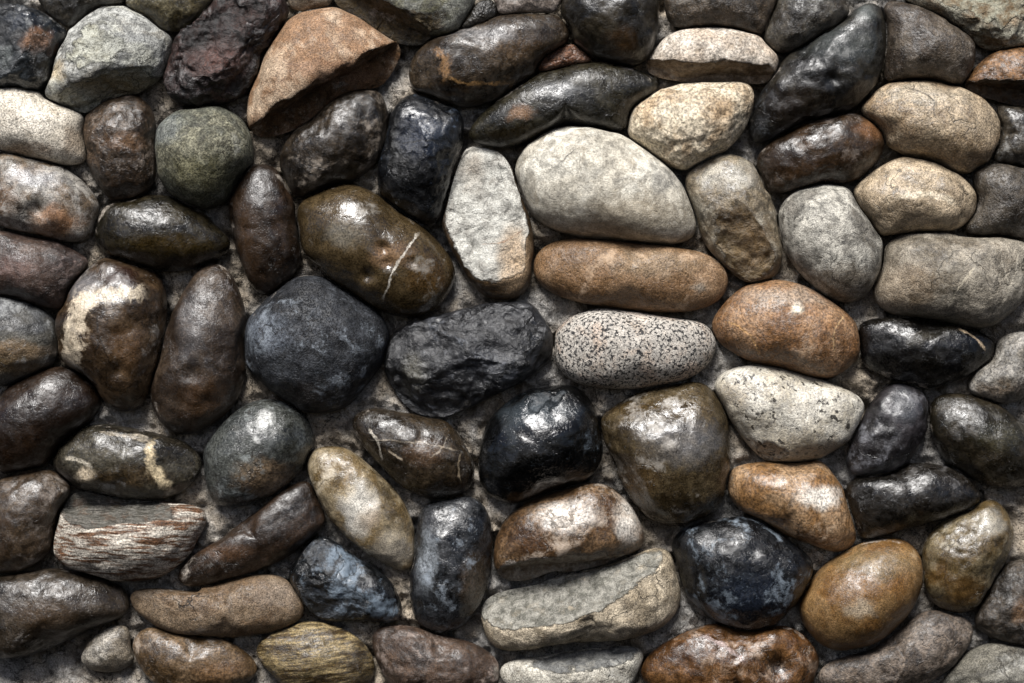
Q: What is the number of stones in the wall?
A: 85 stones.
